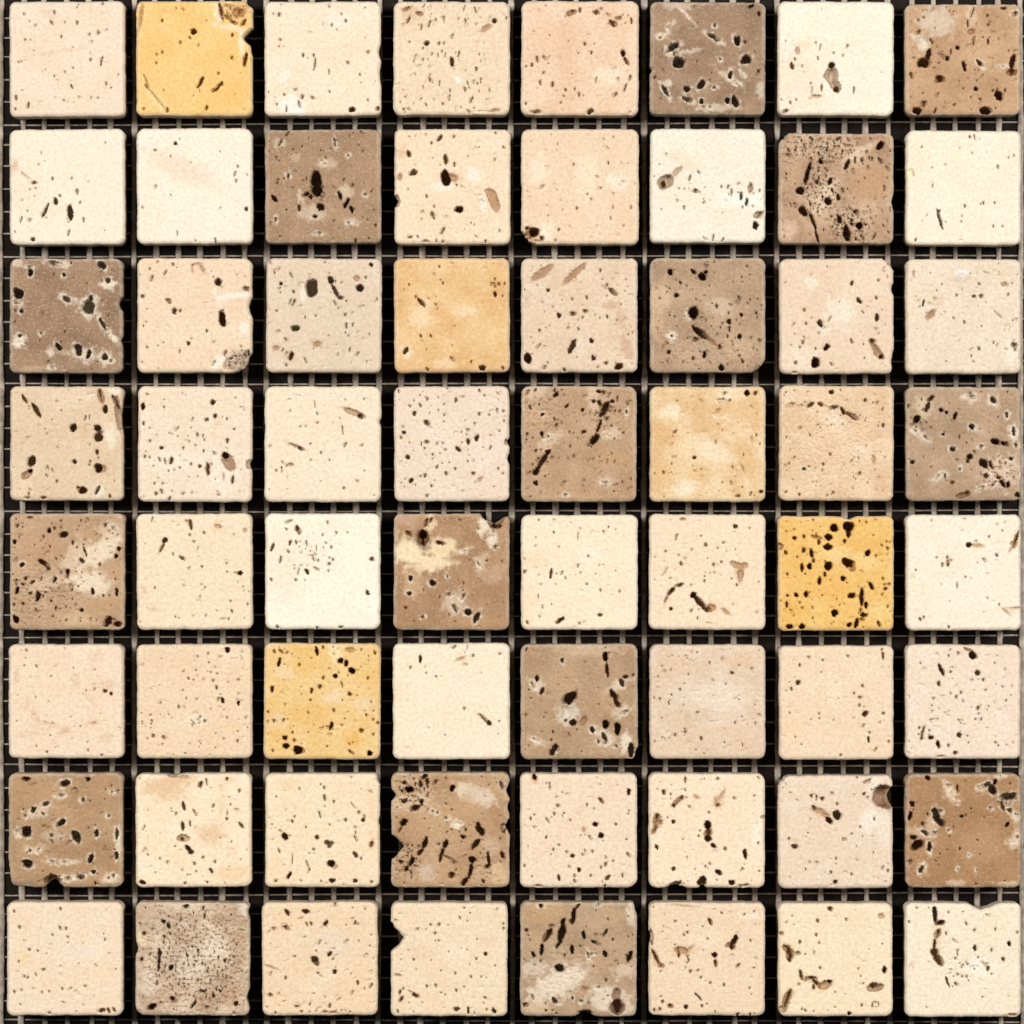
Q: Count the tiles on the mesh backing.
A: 64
